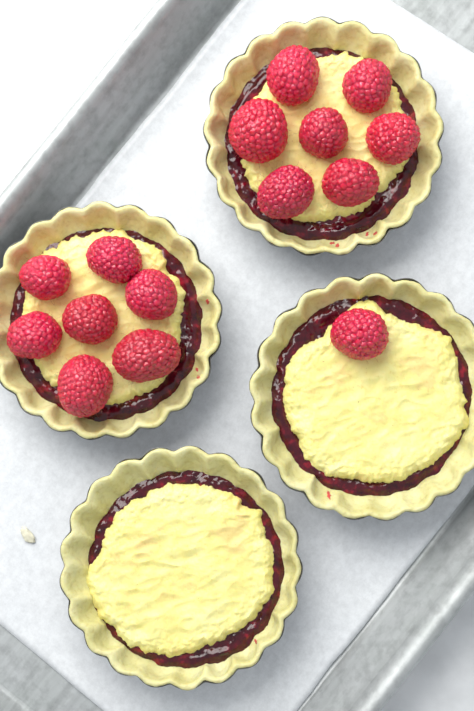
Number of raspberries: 15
